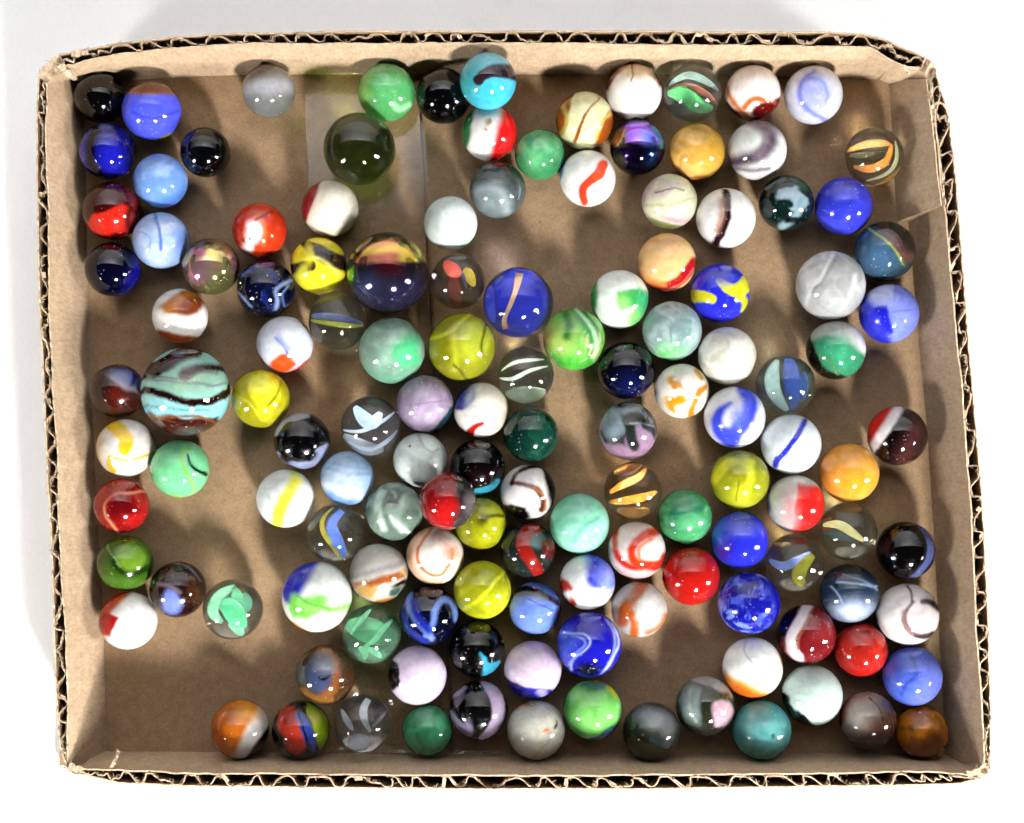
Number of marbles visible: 133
